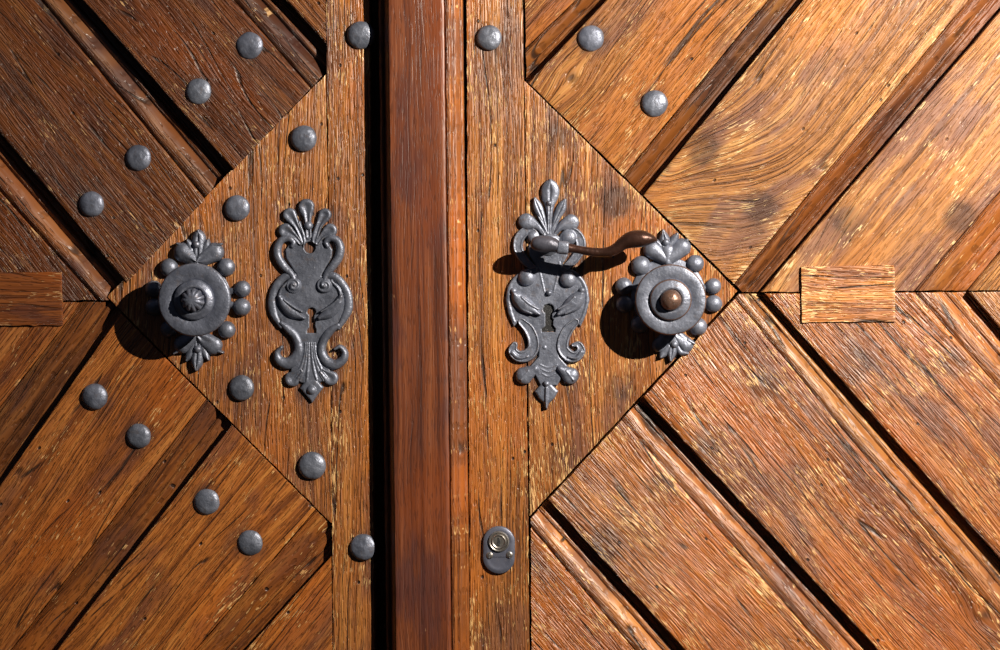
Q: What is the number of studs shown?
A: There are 17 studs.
